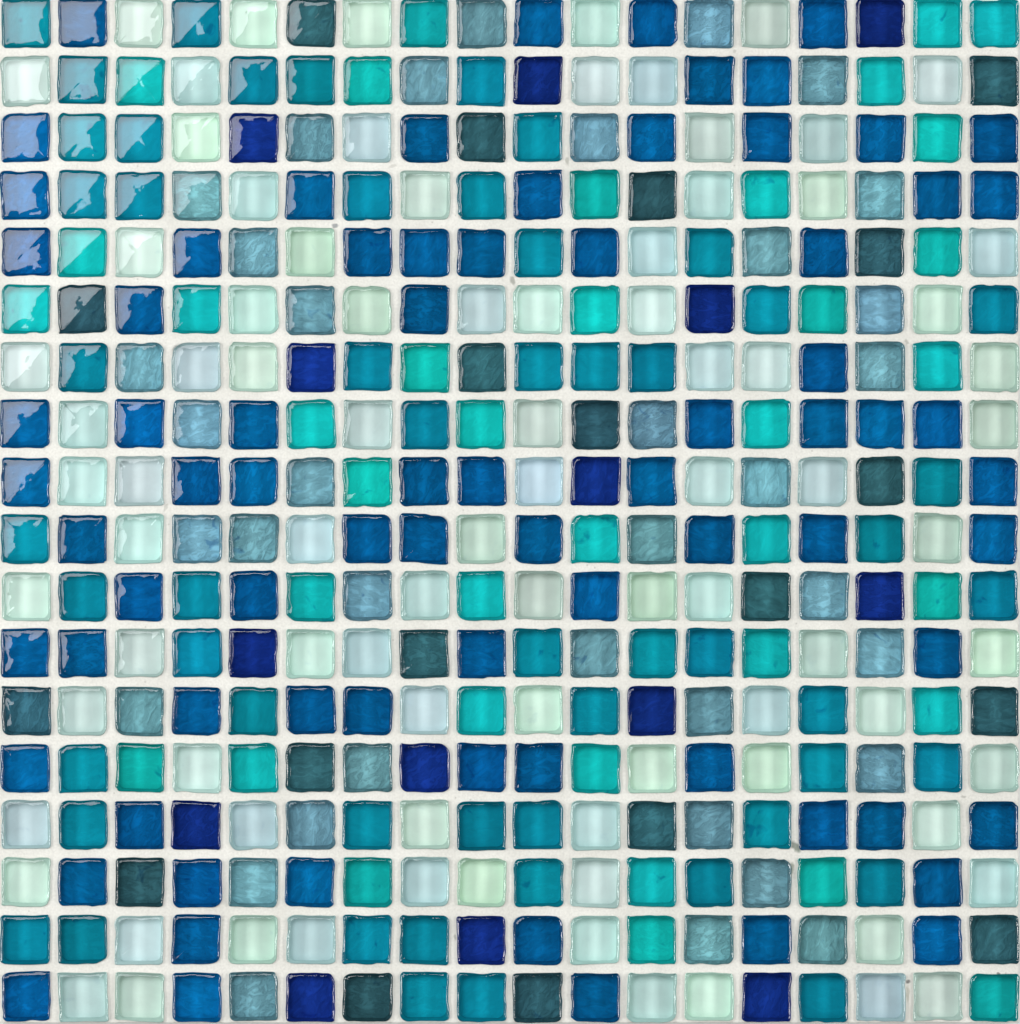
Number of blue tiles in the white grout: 91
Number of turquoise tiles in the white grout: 91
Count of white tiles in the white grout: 87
